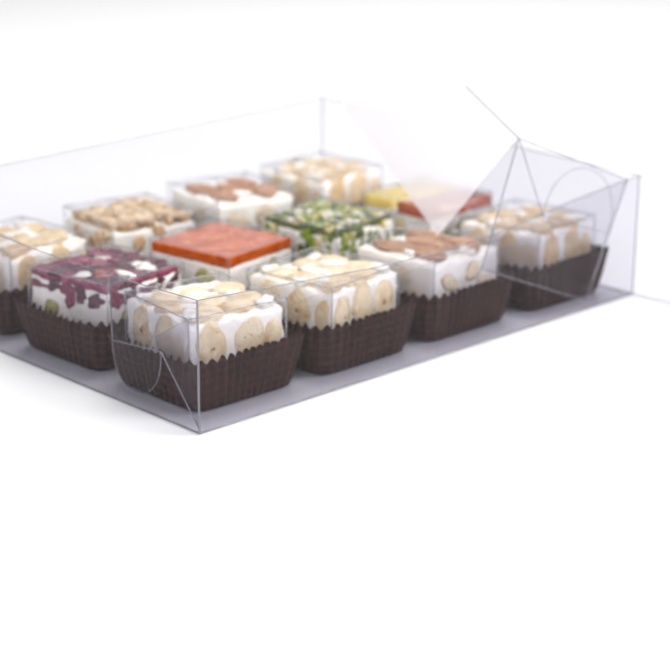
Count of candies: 12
